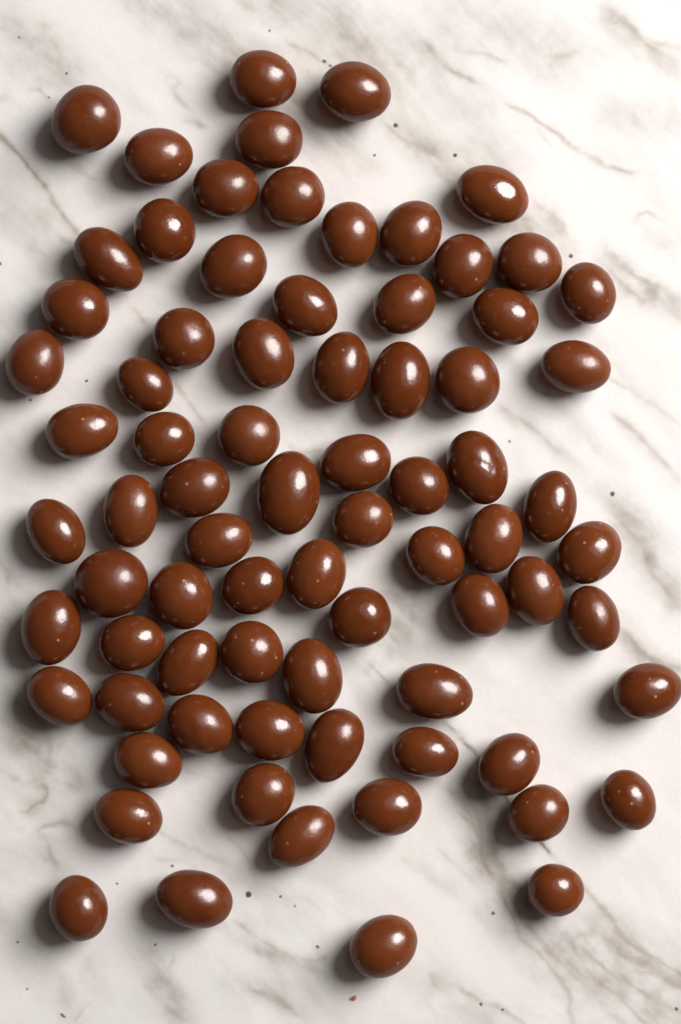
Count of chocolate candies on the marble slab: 77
